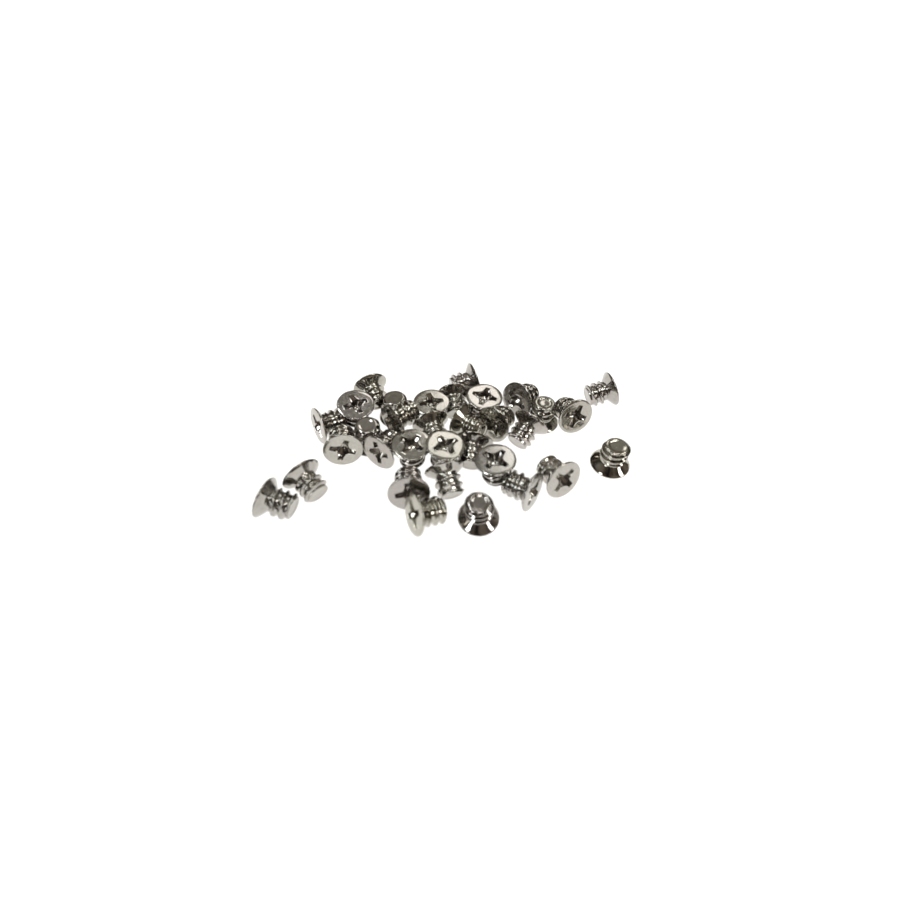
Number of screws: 33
